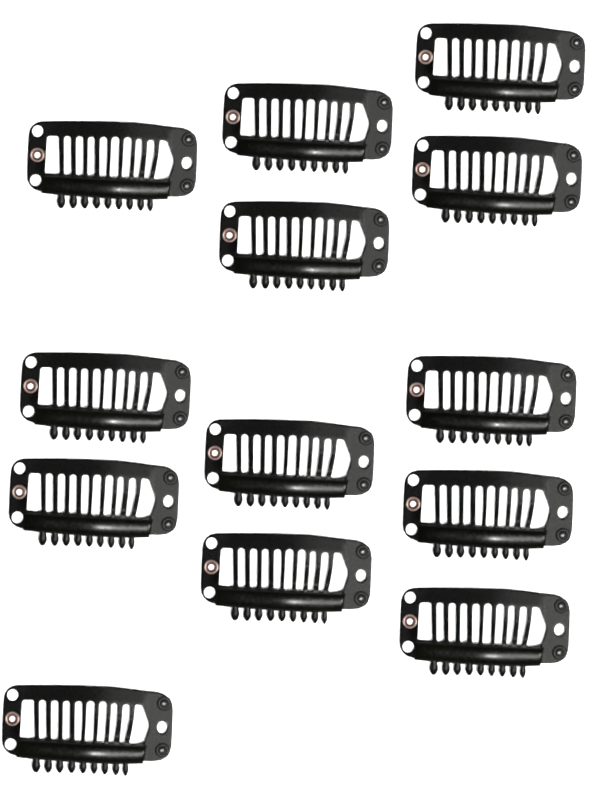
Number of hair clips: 13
